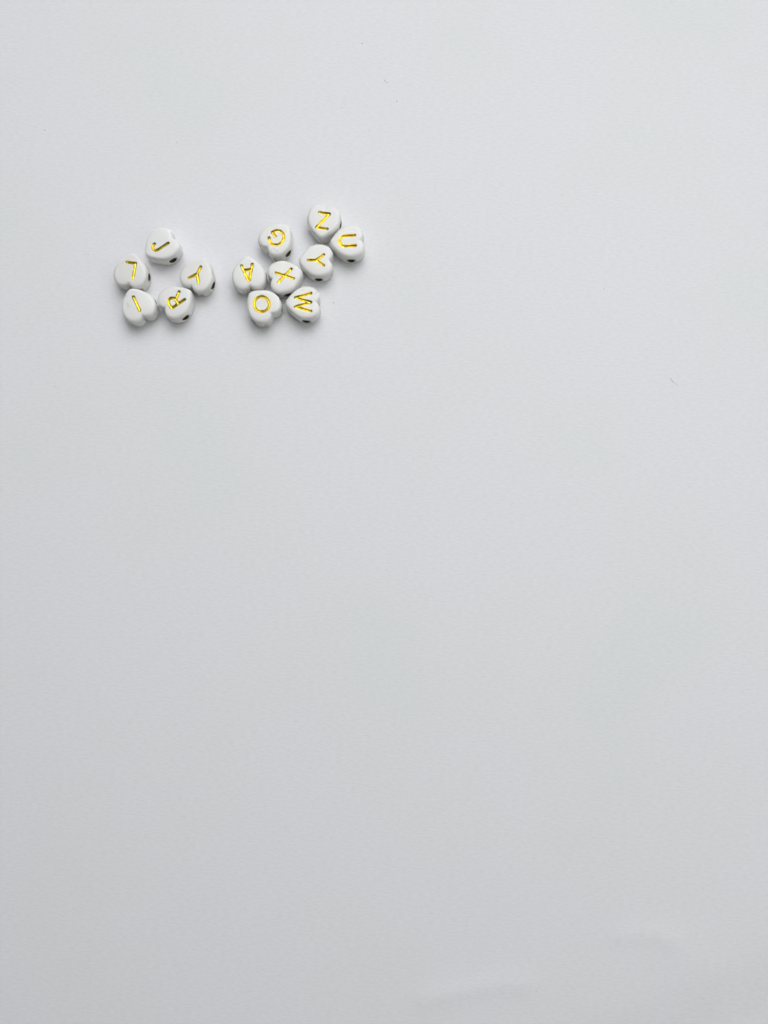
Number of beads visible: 13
